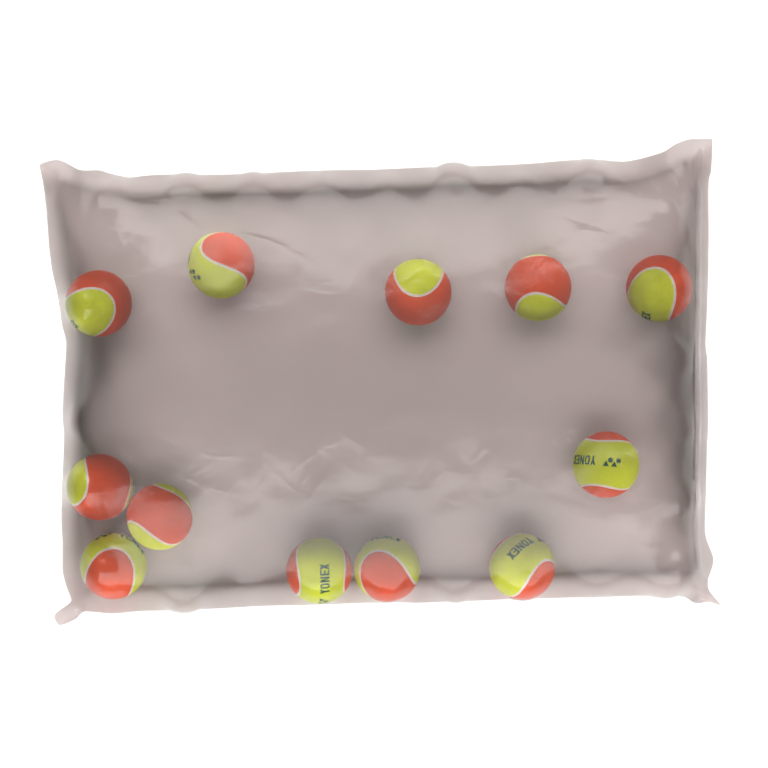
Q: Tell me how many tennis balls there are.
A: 12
